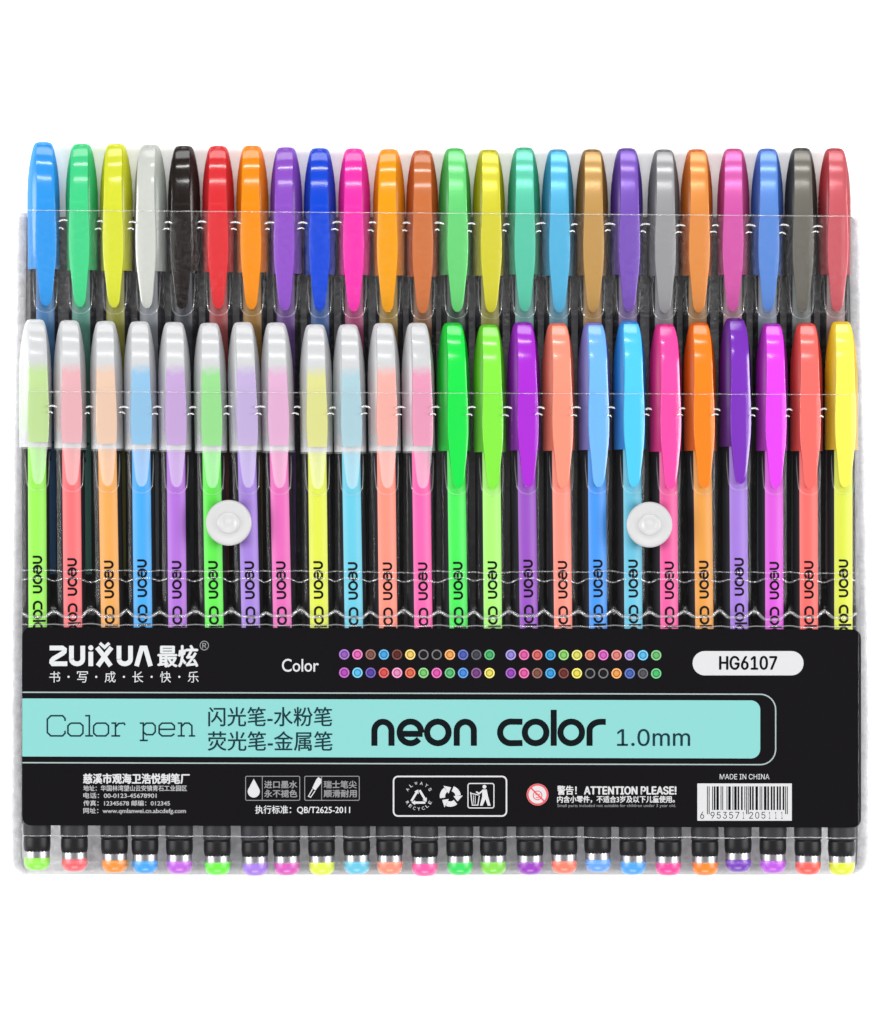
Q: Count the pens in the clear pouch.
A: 48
